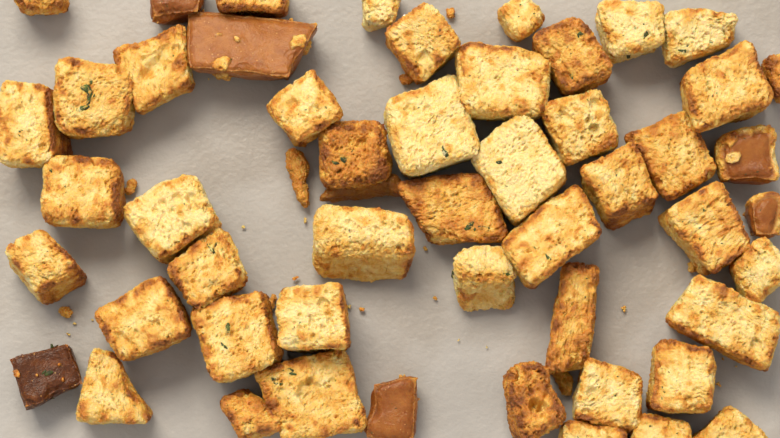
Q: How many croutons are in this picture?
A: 51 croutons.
